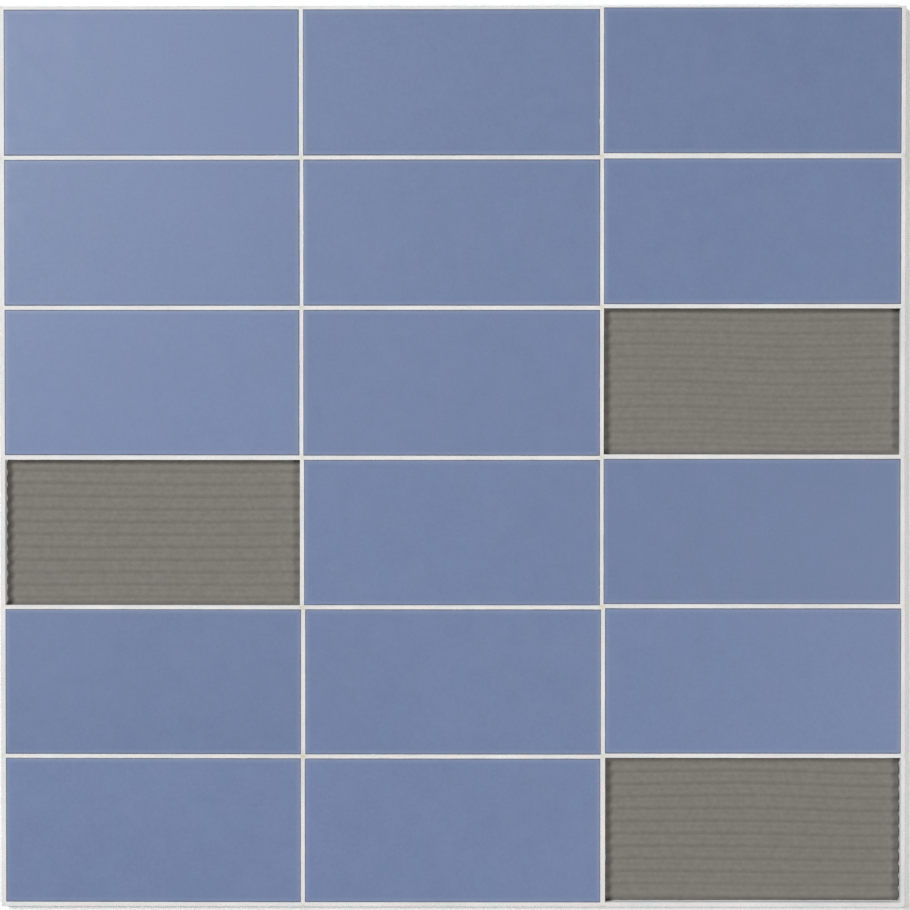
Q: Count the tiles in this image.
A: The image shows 15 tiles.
